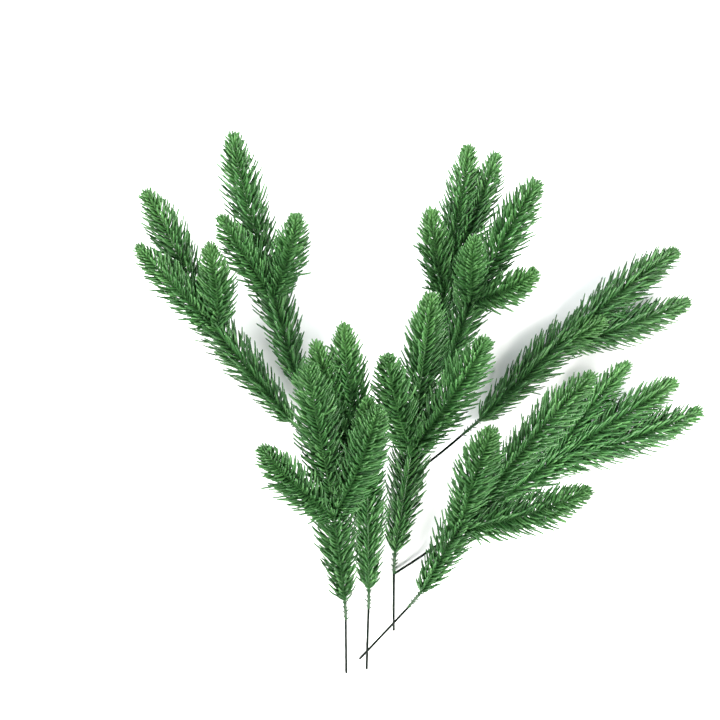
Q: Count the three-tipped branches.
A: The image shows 10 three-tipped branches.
